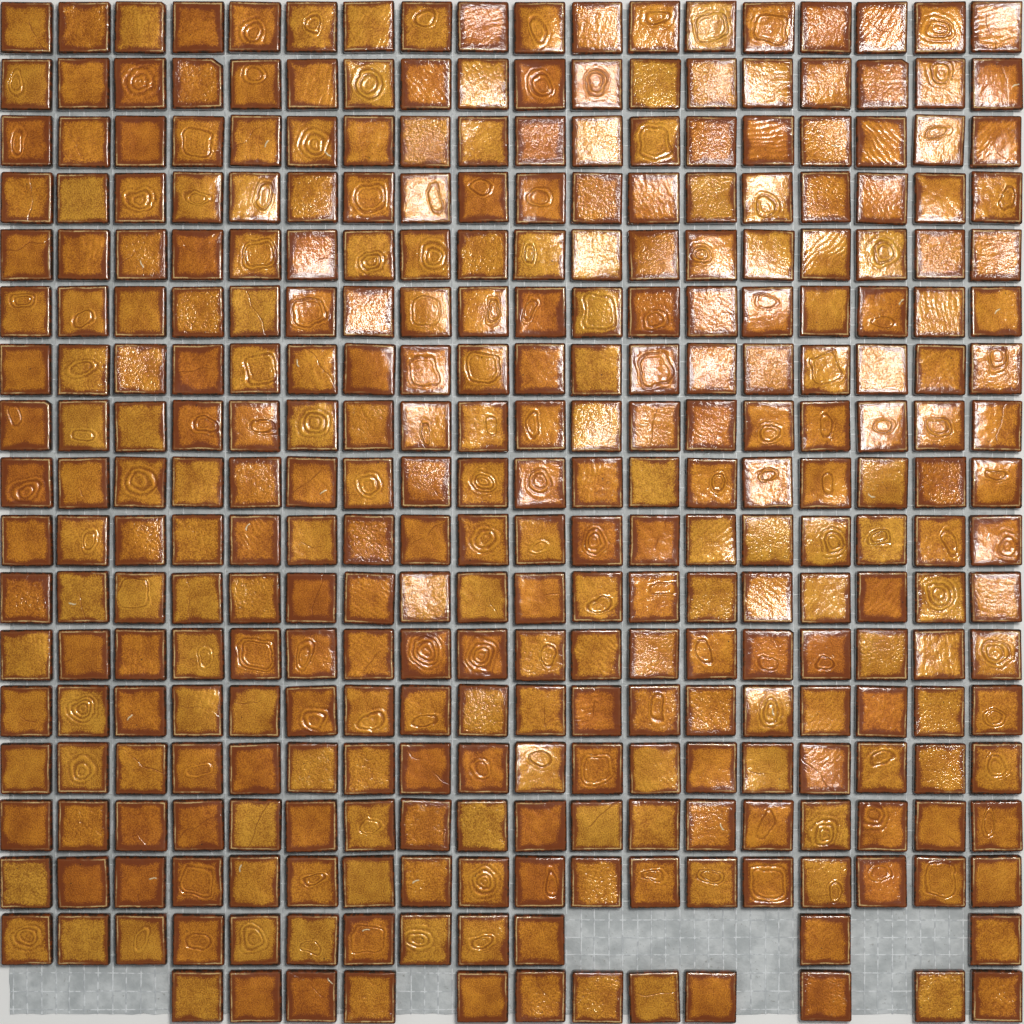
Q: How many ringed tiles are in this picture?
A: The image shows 132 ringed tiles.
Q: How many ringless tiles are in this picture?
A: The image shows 180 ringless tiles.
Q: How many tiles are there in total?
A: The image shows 312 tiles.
